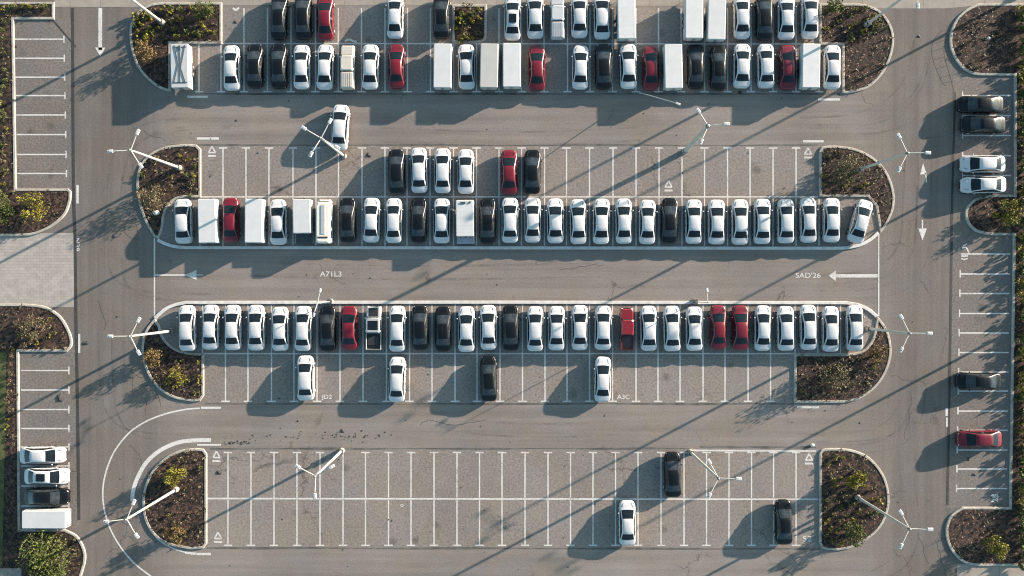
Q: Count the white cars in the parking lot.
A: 71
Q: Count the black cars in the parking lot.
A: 26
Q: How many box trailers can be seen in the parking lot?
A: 14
